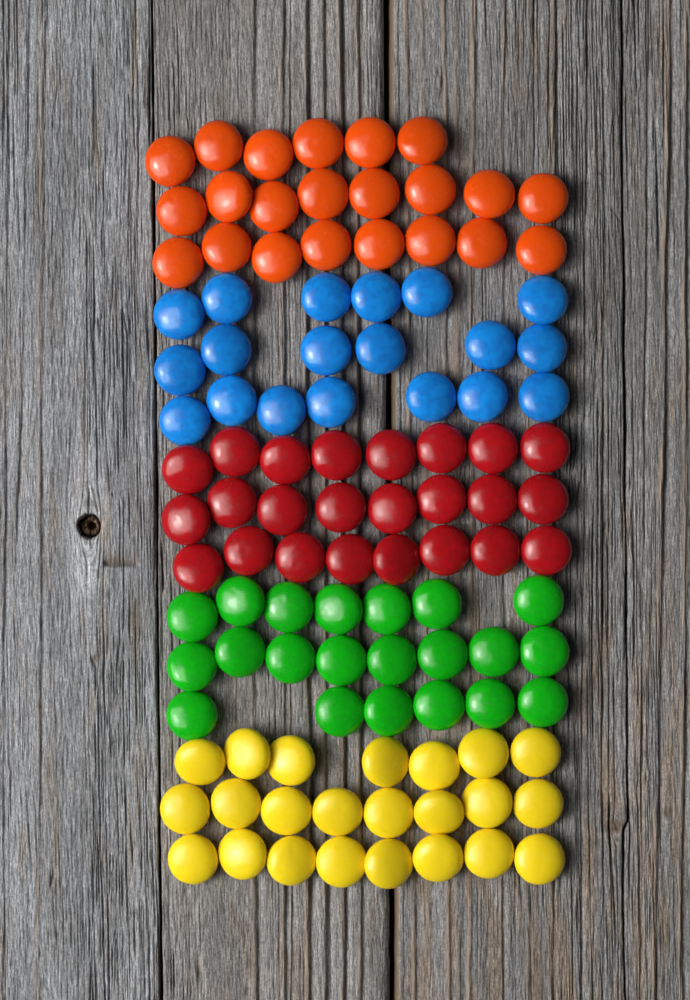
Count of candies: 109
